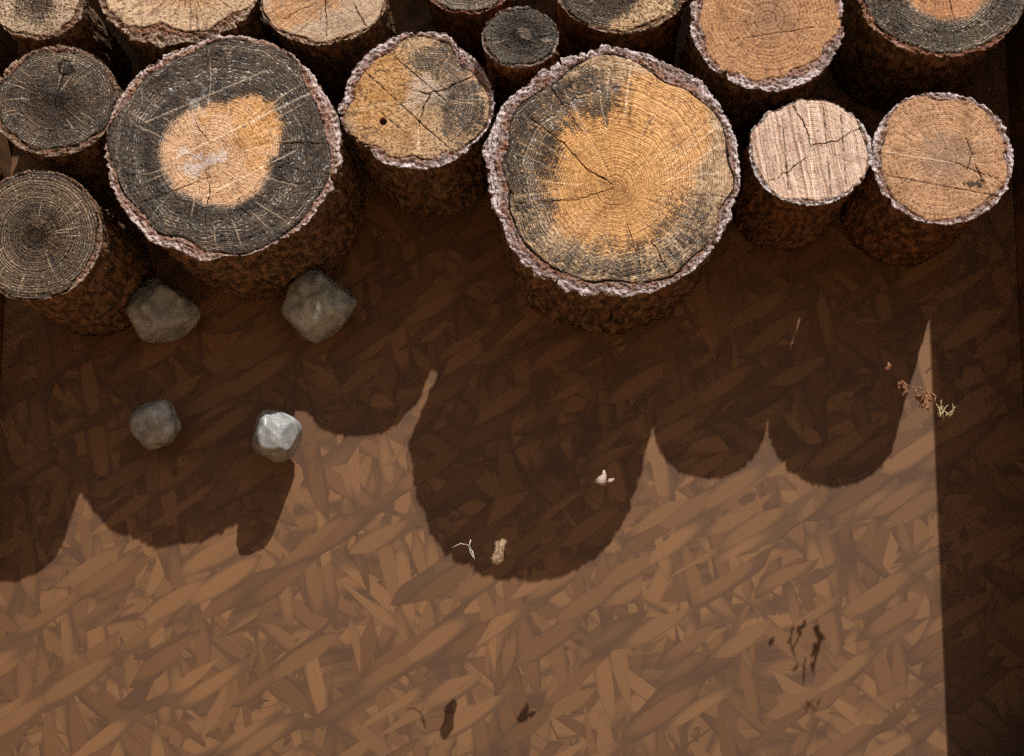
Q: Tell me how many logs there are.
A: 15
